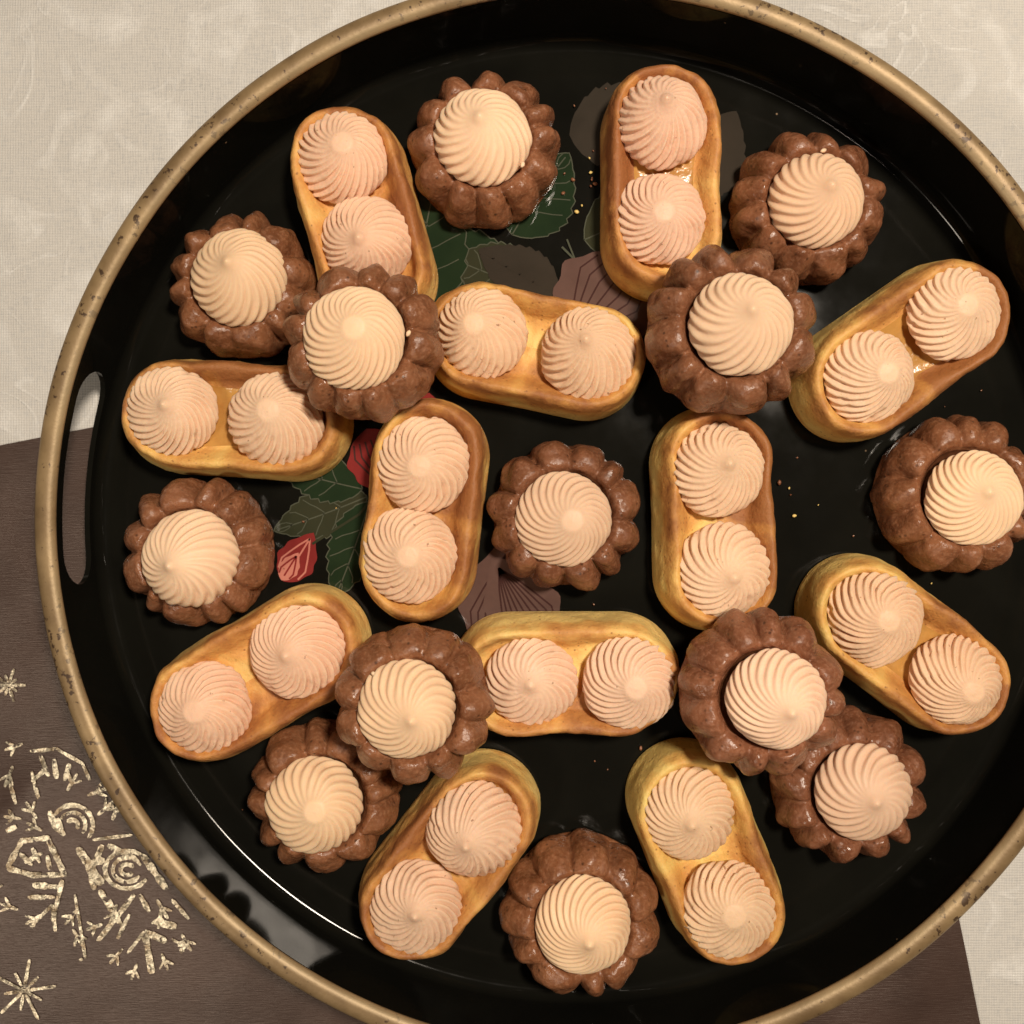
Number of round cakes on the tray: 13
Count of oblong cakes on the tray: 12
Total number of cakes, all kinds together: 25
